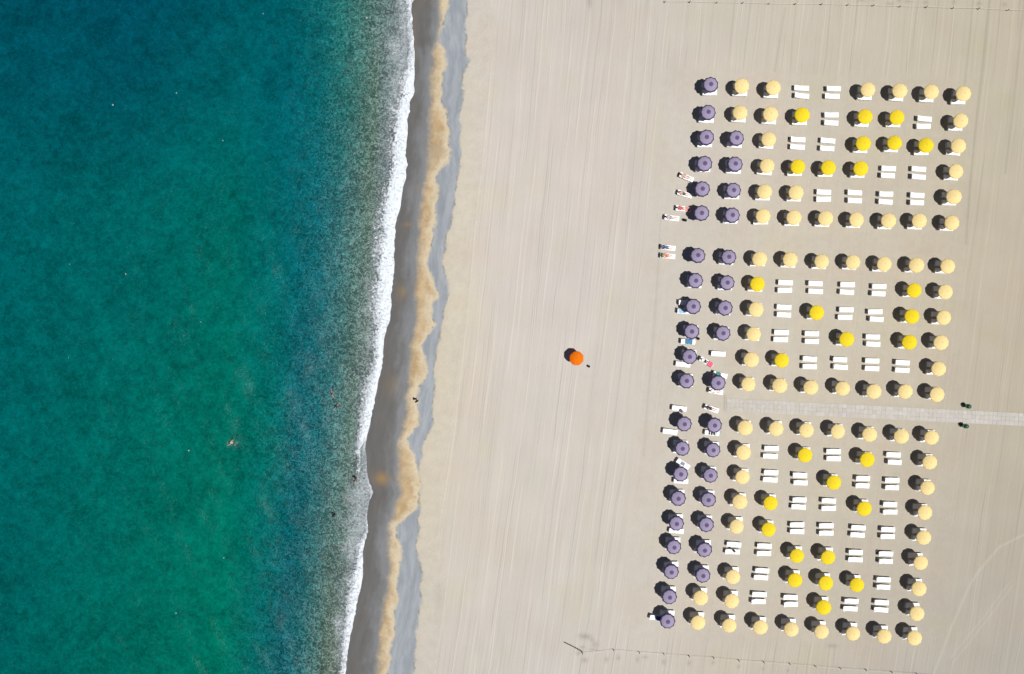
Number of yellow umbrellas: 28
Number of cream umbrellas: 73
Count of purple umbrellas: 37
